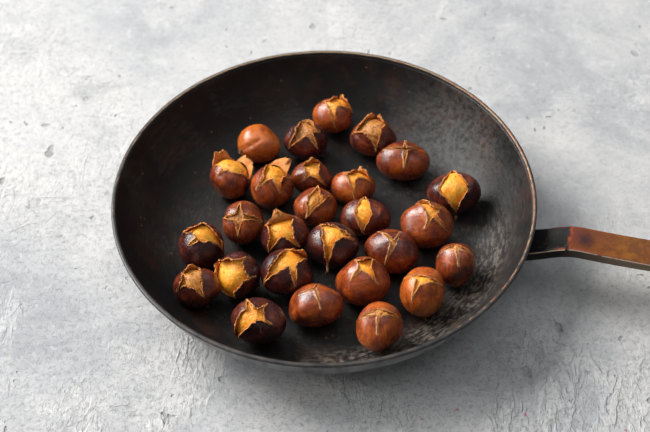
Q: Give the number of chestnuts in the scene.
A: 27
